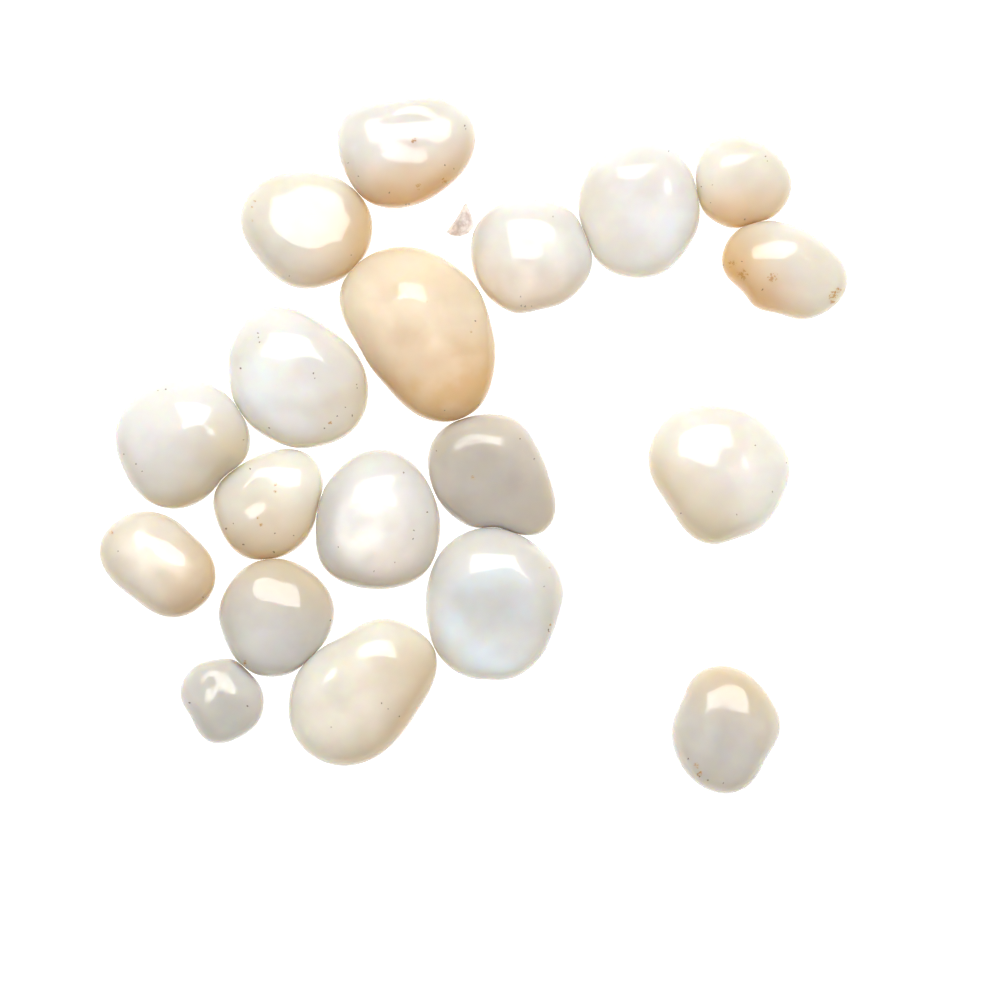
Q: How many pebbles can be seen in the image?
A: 19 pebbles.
